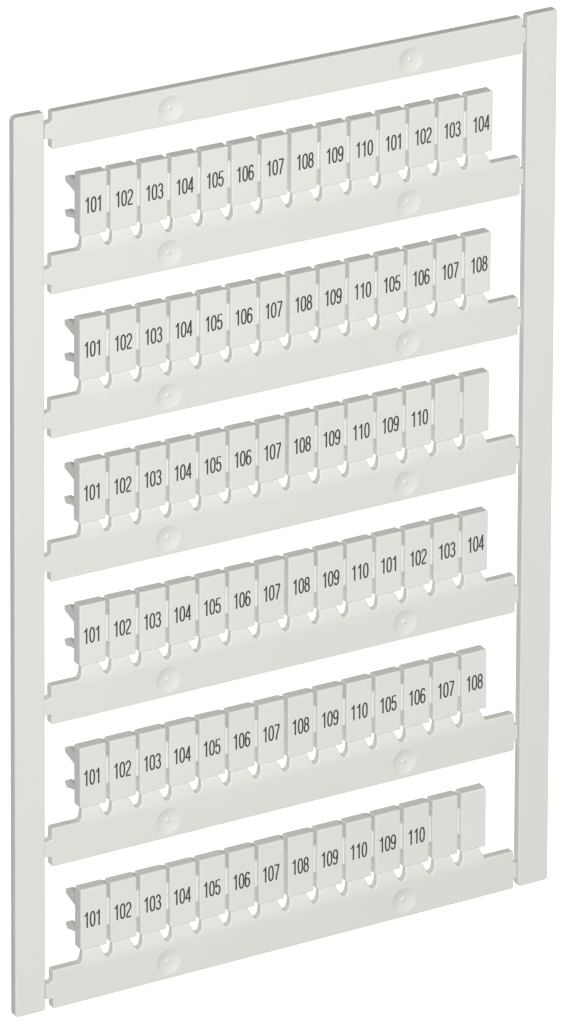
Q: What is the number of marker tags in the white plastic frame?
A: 84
